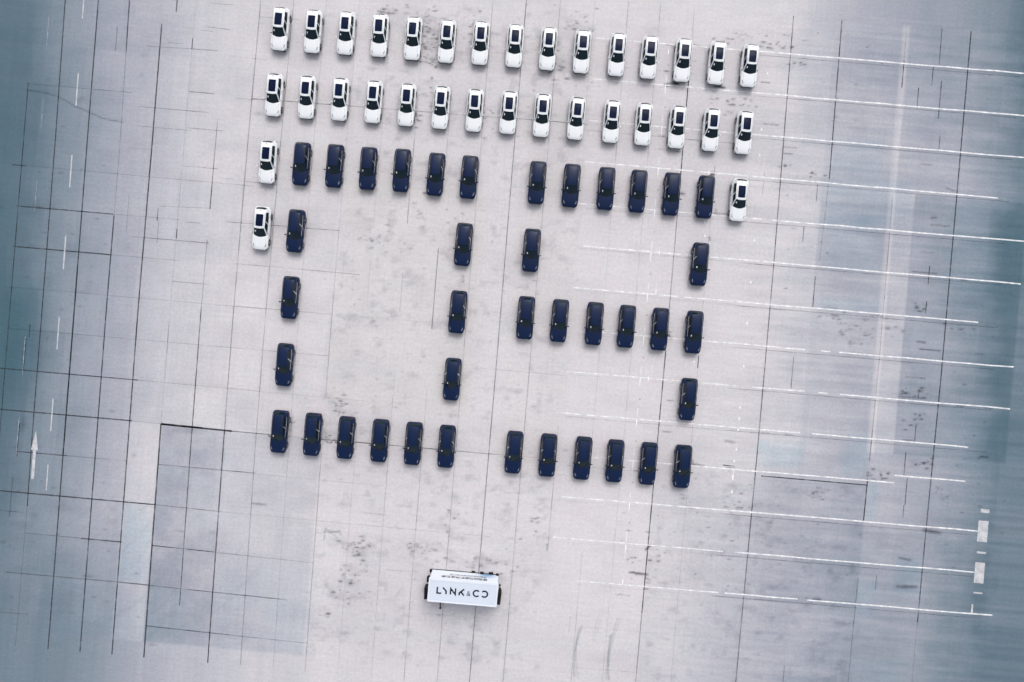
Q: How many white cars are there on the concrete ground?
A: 33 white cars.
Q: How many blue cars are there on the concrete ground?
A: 39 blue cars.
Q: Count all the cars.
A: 72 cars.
